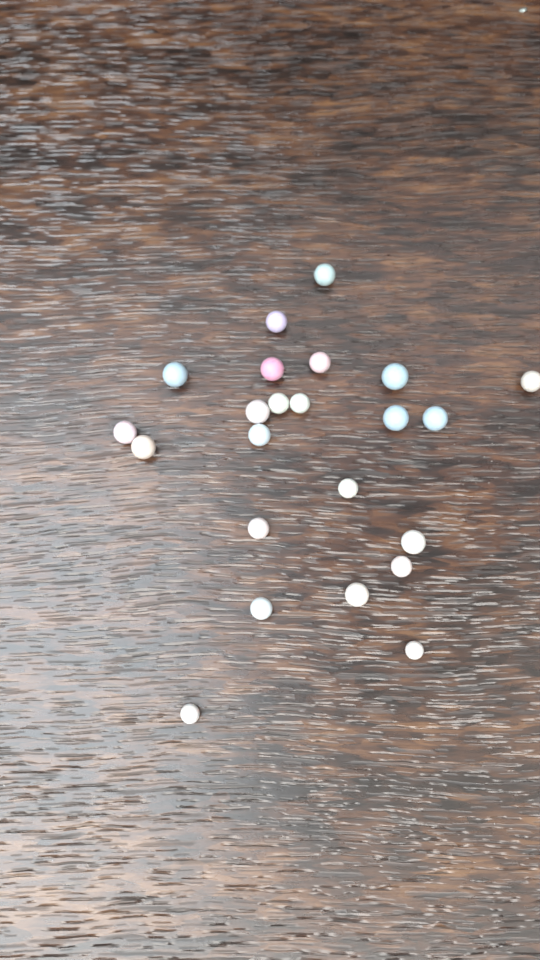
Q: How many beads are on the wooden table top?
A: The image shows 23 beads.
